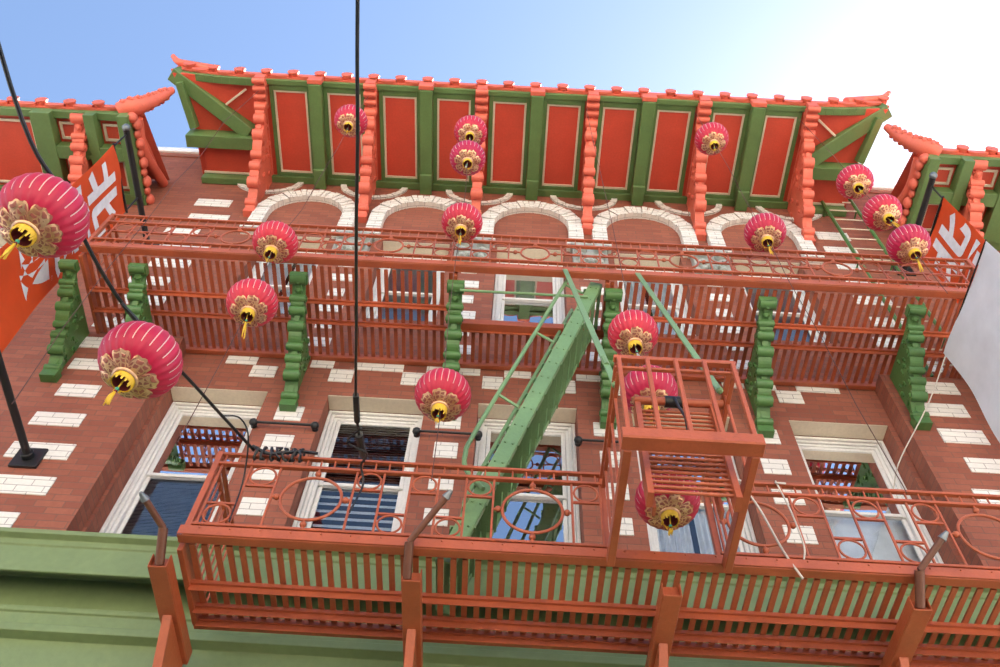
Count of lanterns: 17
